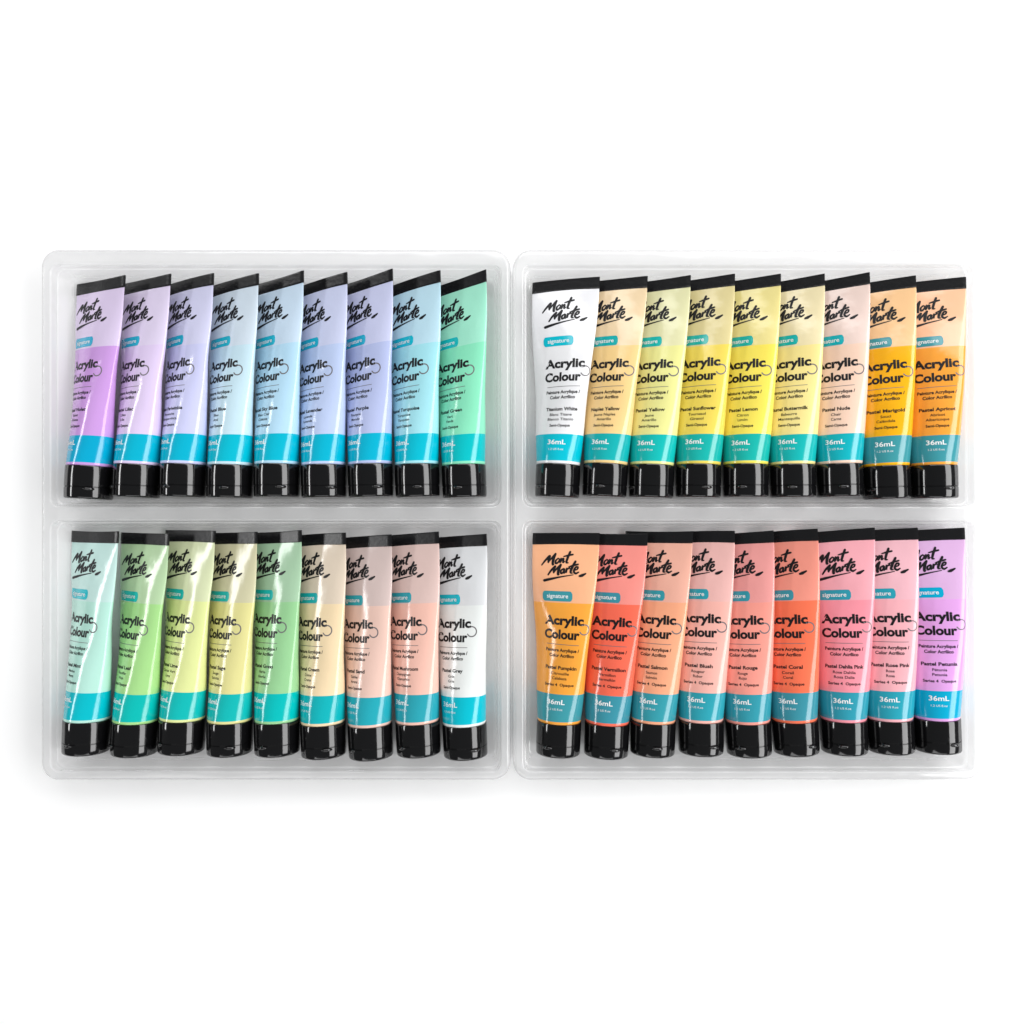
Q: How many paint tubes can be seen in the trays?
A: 36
